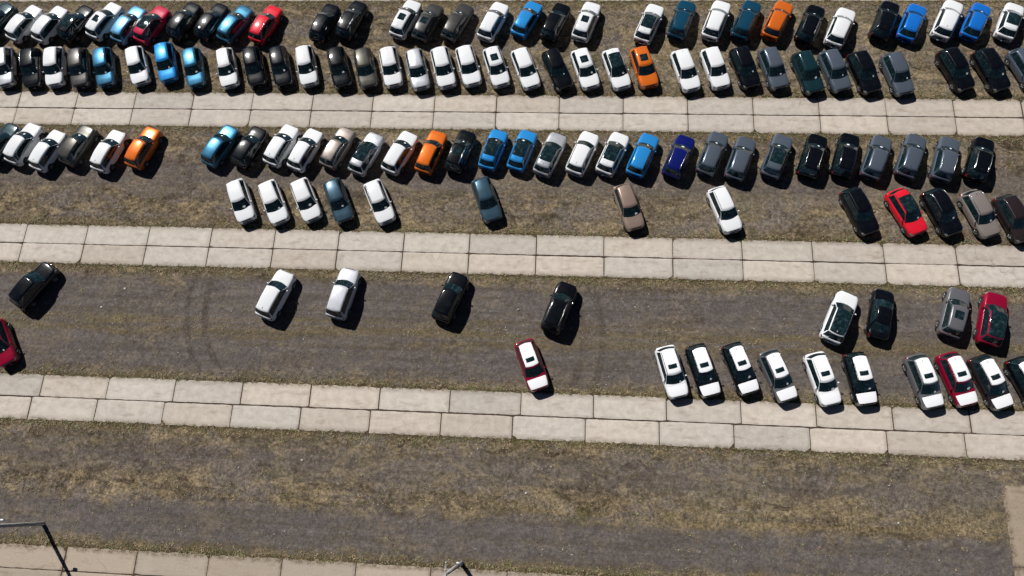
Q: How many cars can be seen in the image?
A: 132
